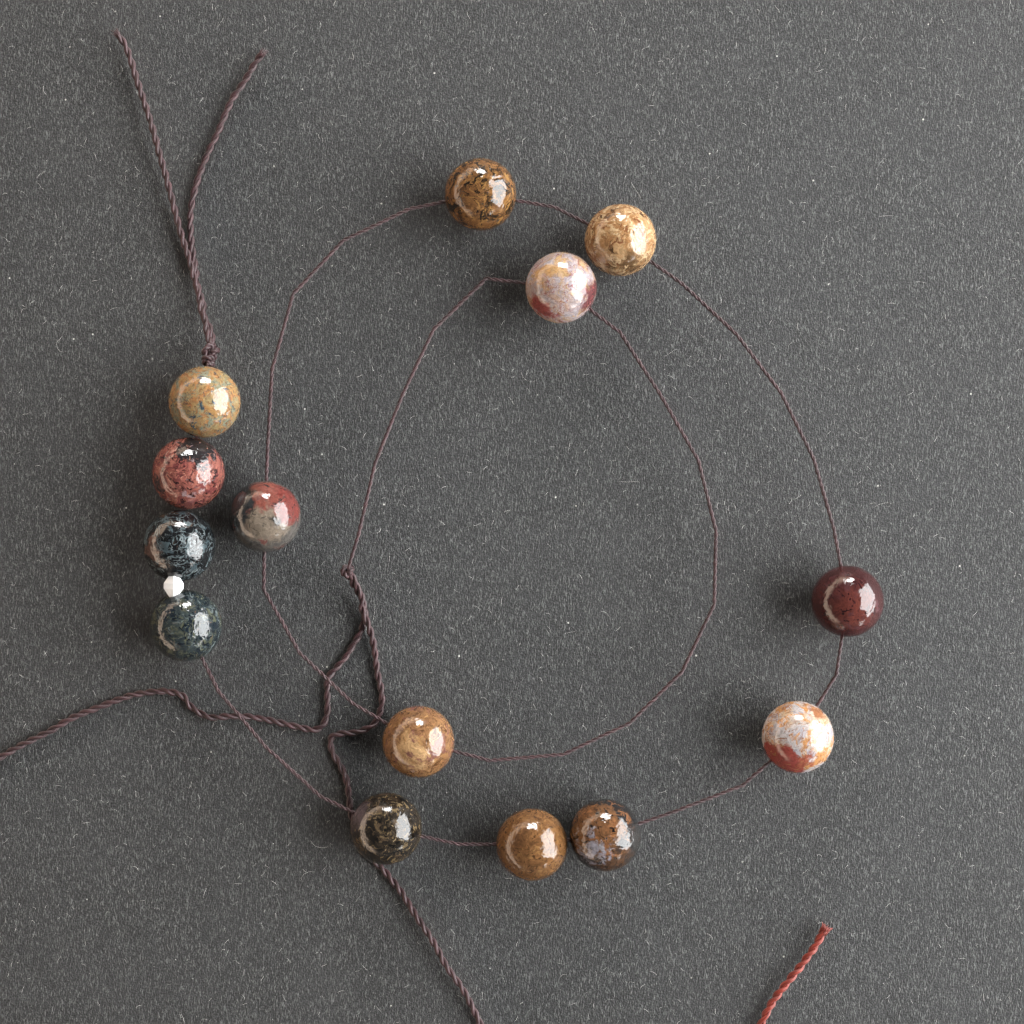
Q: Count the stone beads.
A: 14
